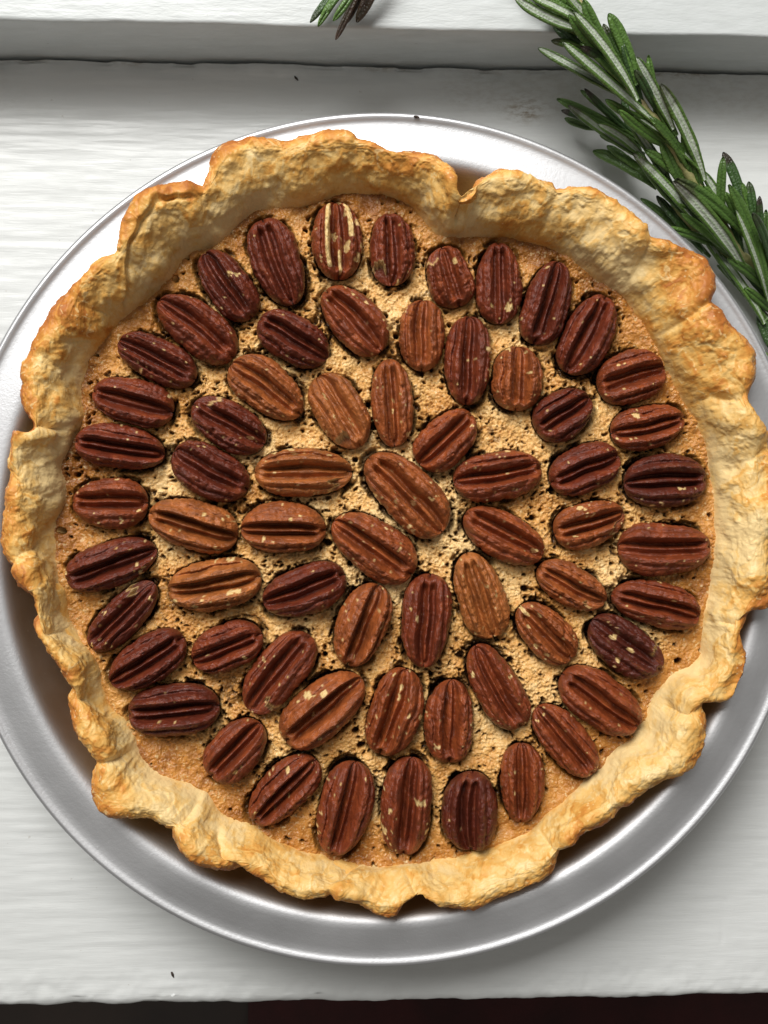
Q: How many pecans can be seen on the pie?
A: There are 65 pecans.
